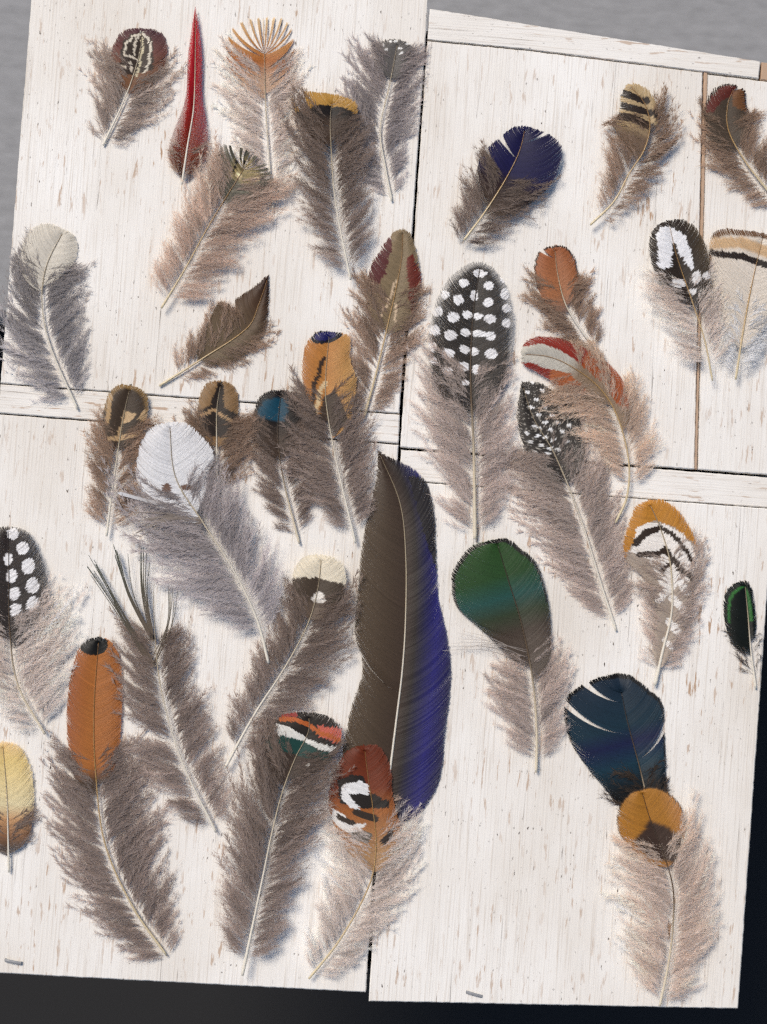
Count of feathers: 36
